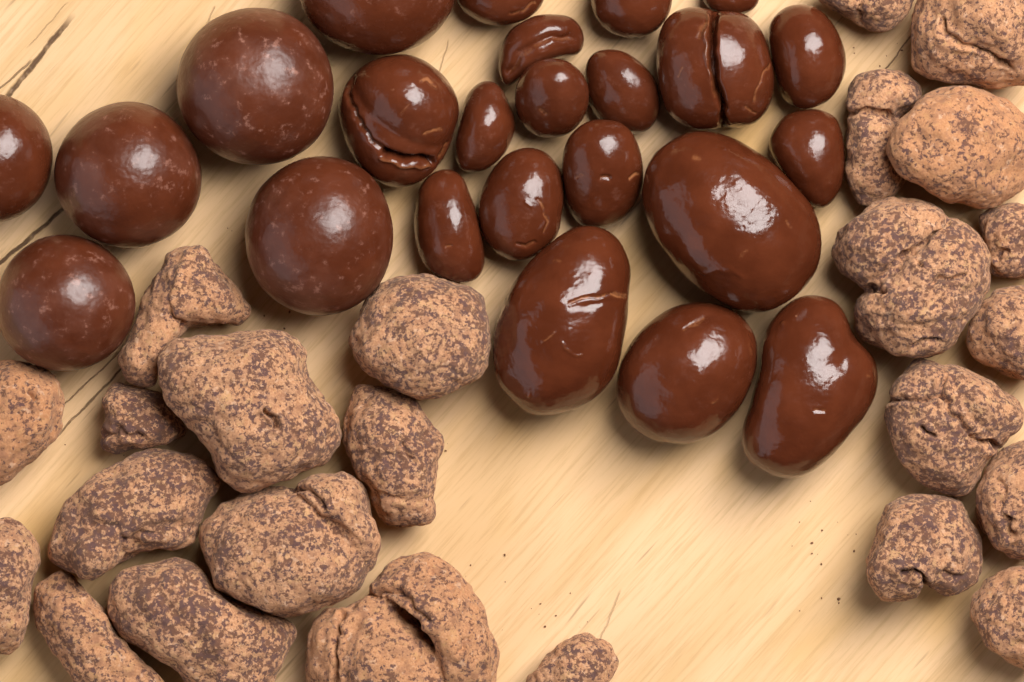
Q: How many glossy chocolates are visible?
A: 24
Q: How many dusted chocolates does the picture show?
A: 24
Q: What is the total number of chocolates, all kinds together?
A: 48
